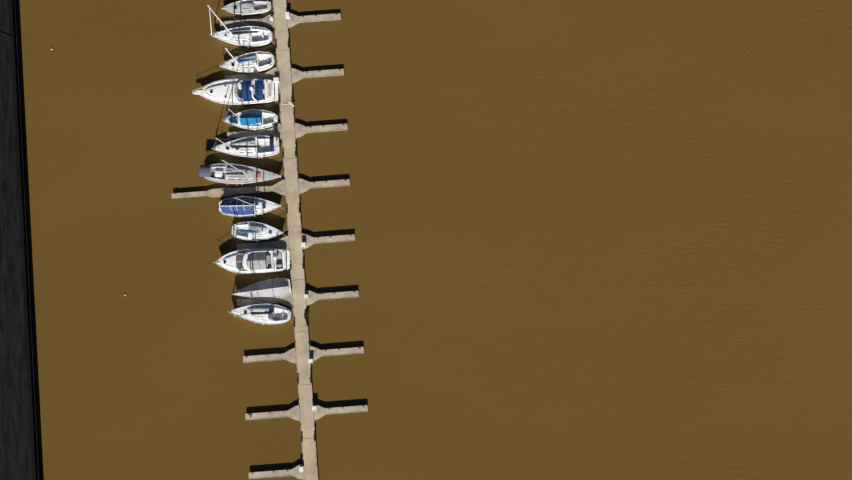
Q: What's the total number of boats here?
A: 12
